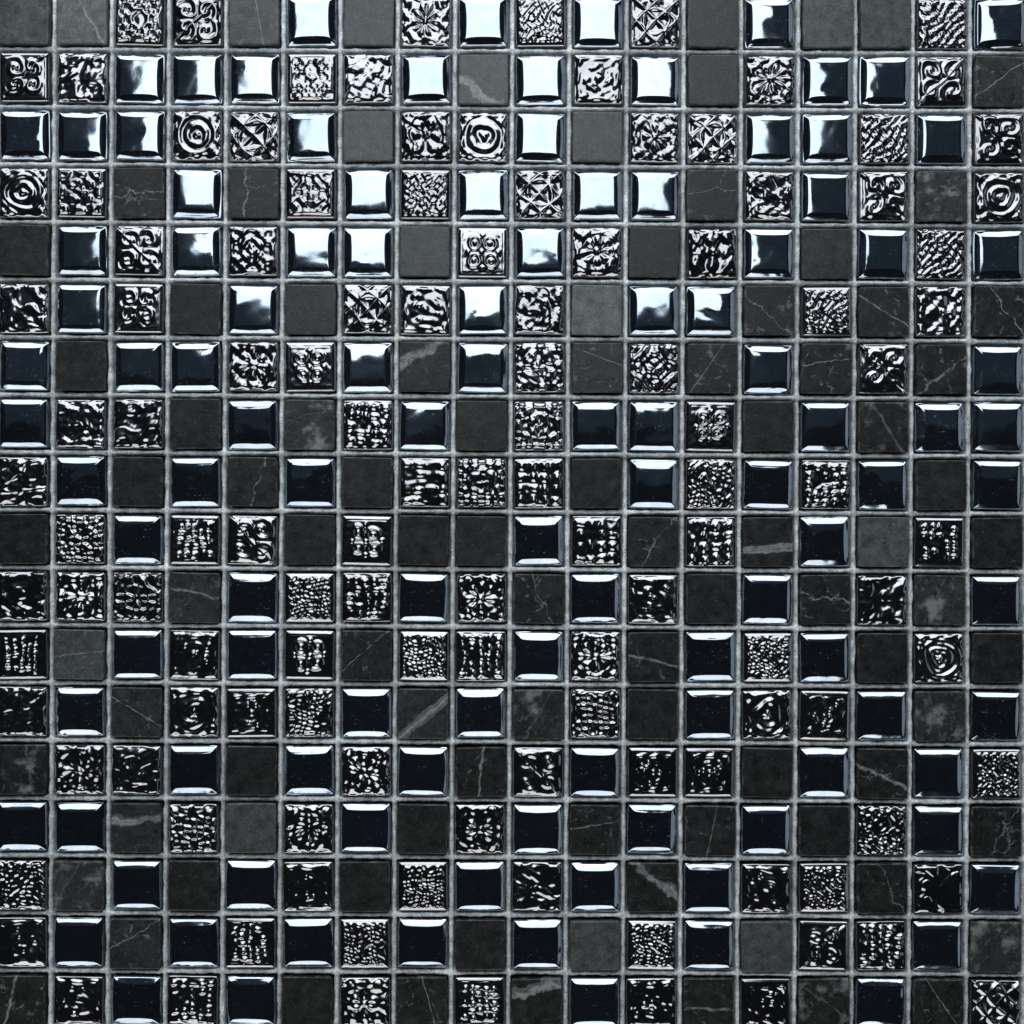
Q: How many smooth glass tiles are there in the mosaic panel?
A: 111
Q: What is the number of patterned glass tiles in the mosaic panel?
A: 119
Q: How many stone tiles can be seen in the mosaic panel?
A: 94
